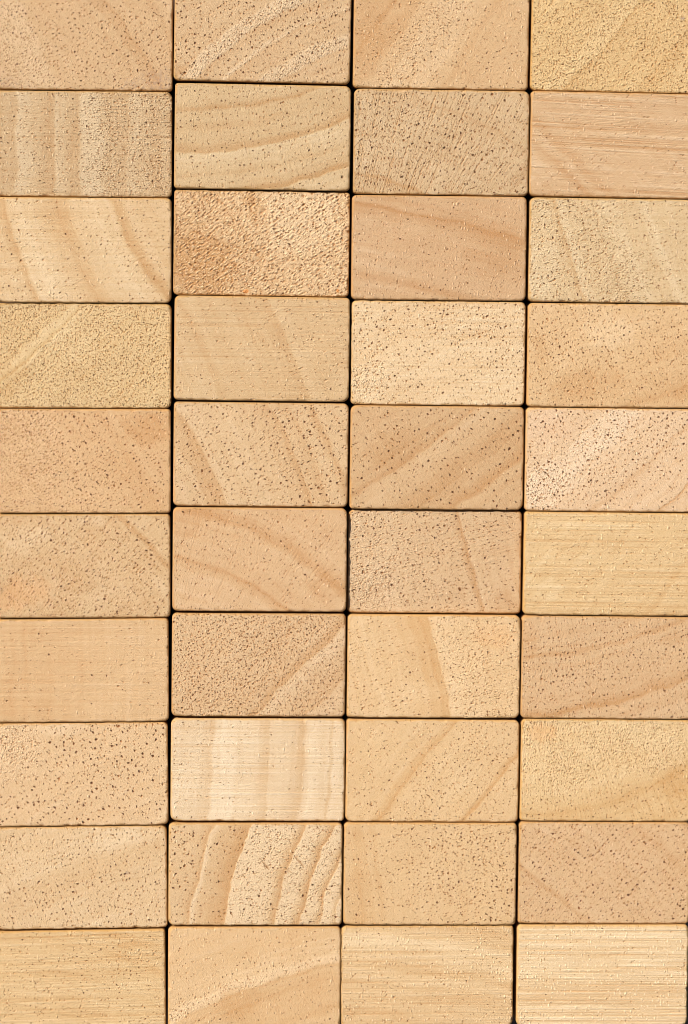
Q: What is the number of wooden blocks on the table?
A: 40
